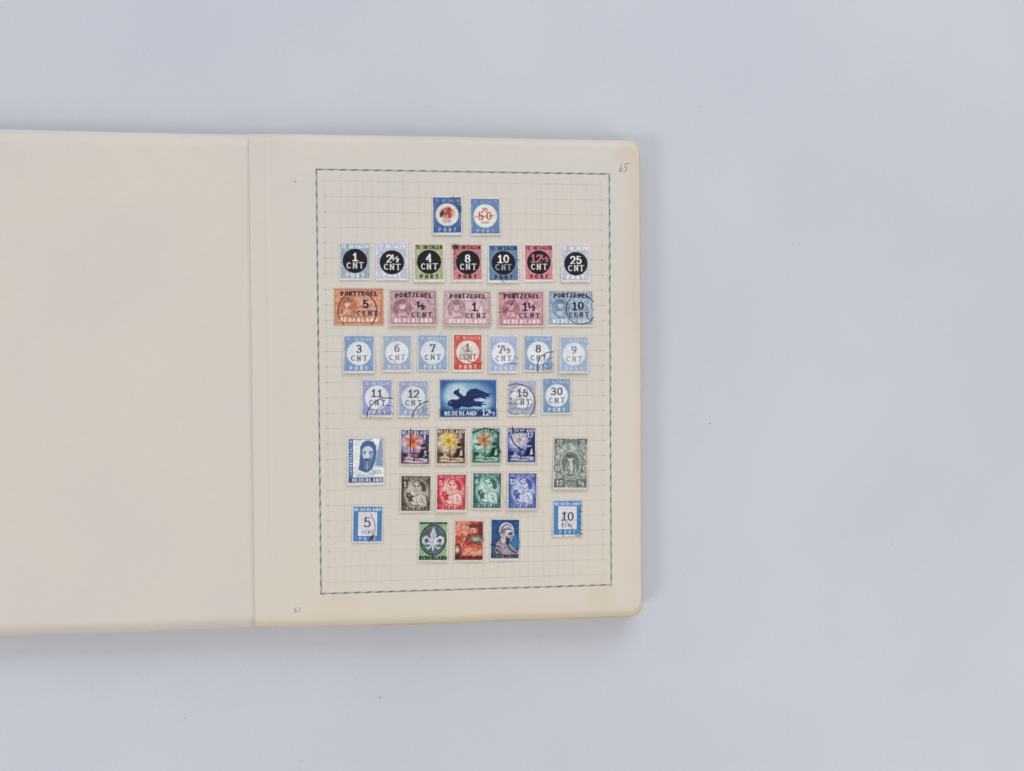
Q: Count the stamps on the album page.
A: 41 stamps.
